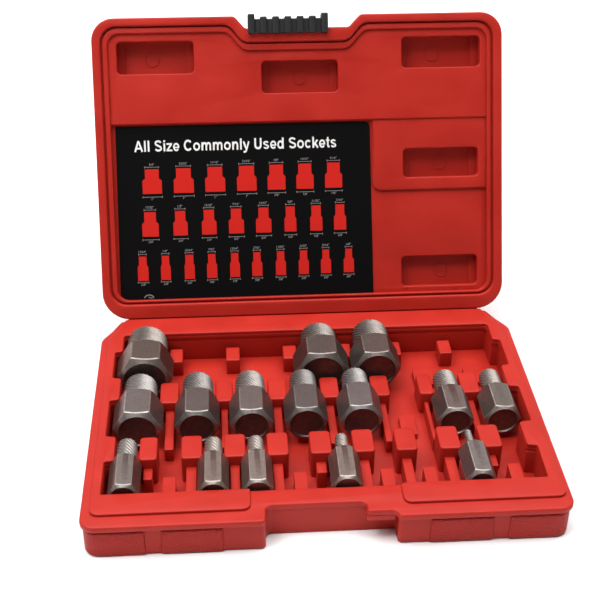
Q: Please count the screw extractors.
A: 15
